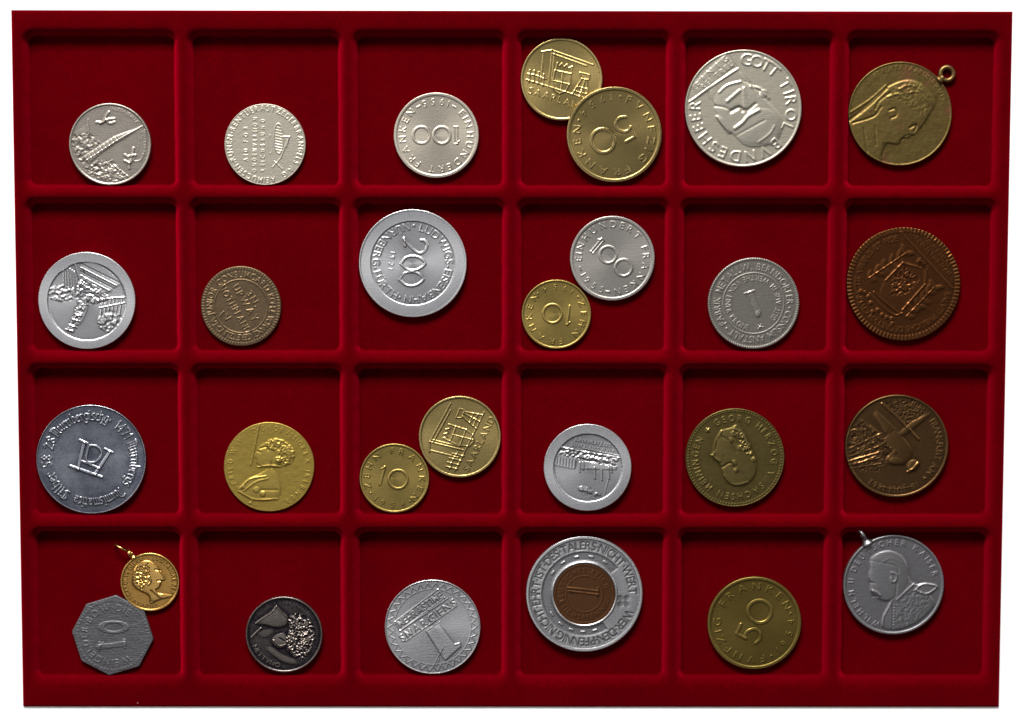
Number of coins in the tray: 28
